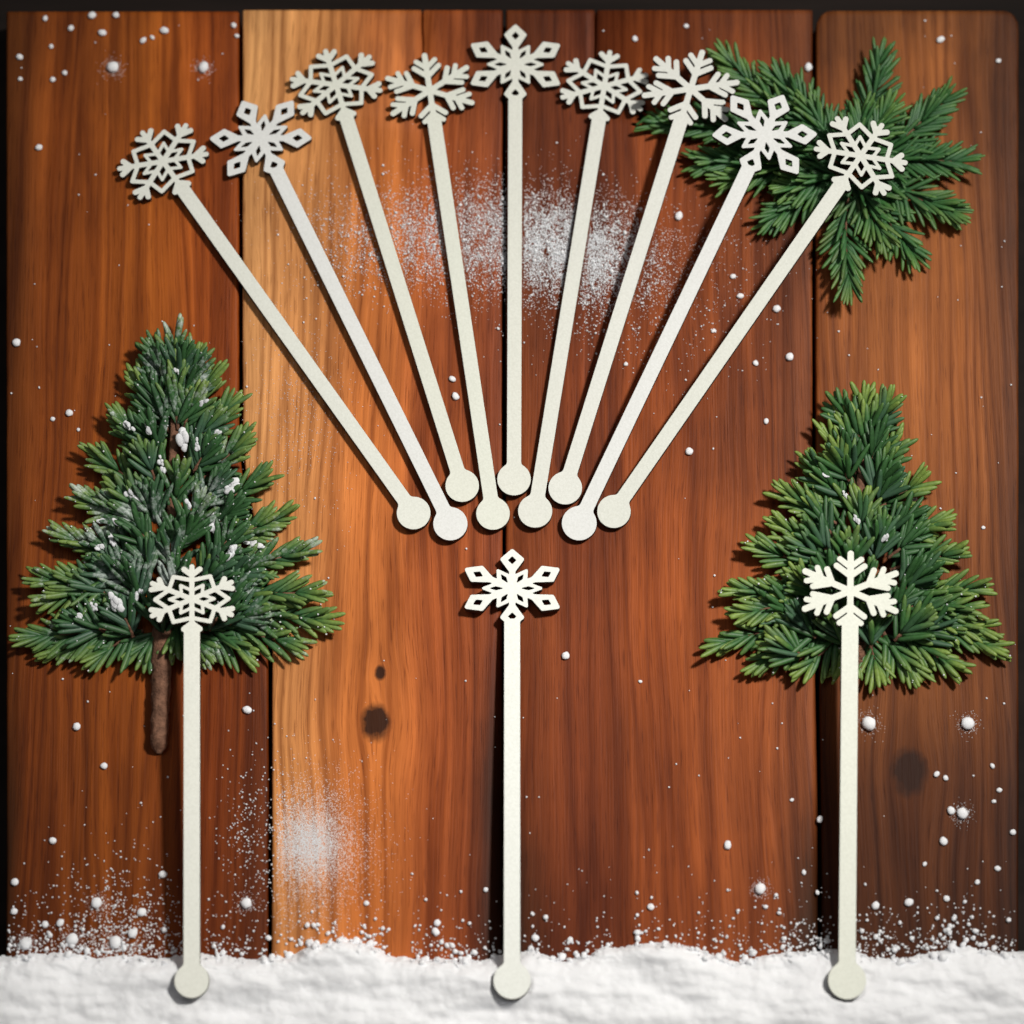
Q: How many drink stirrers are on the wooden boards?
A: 12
